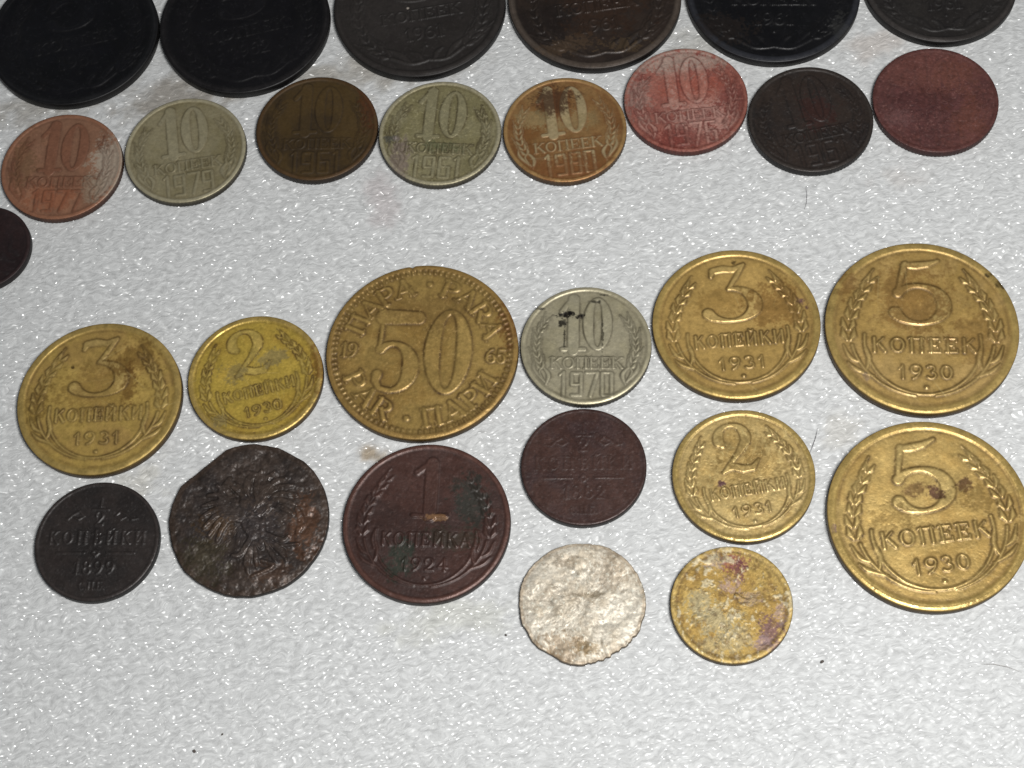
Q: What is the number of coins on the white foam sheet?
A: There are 29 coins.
